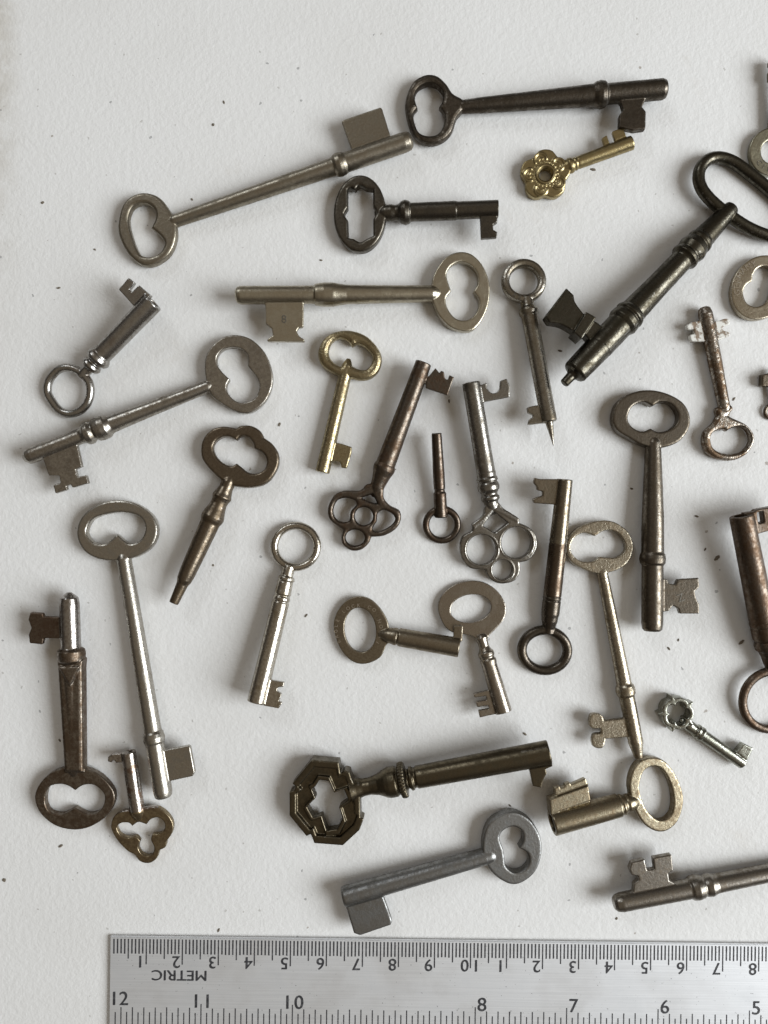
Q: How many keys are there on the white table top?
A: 33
